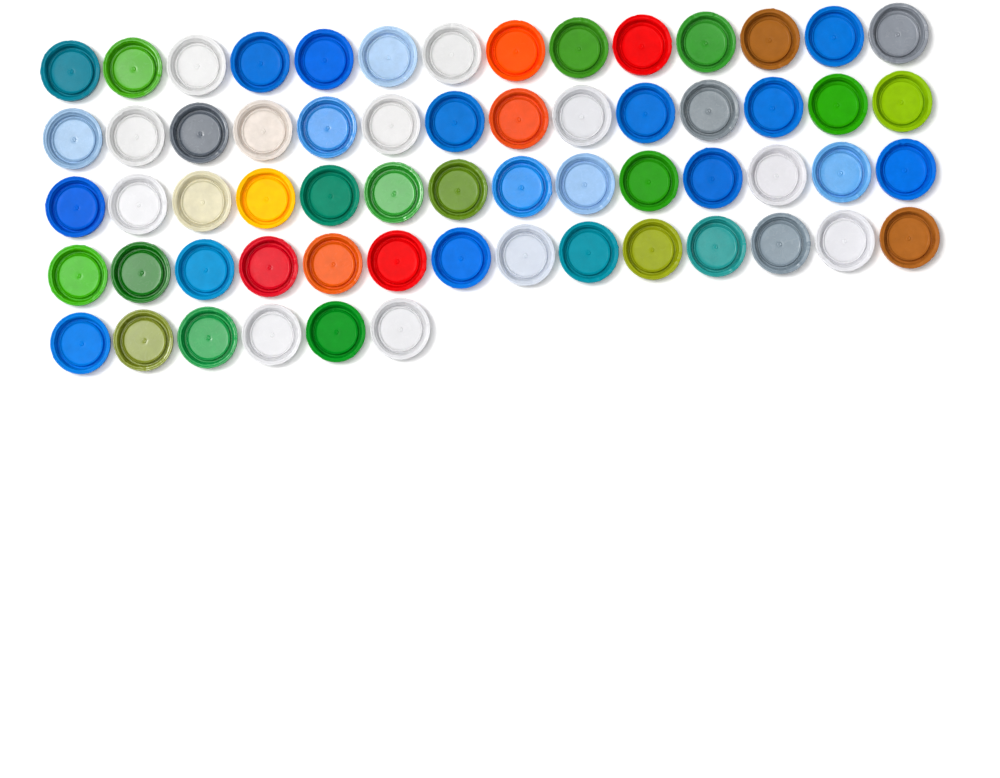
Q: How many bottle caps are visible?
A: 62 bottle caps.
